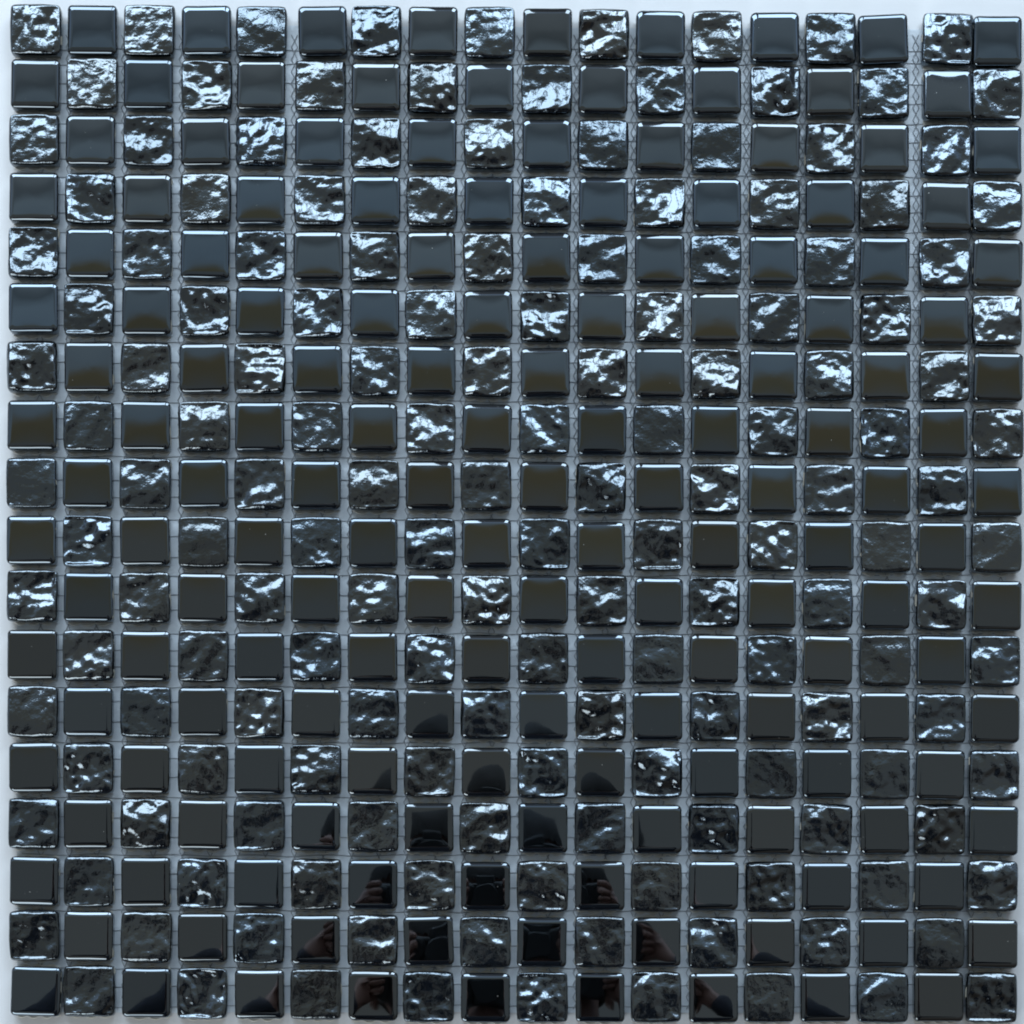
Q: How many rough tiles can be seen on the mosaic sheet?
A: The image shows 162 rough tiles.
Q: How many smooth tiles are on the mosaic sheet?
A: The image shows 162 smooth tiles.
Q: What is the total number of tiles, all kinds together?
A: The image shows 324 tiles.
